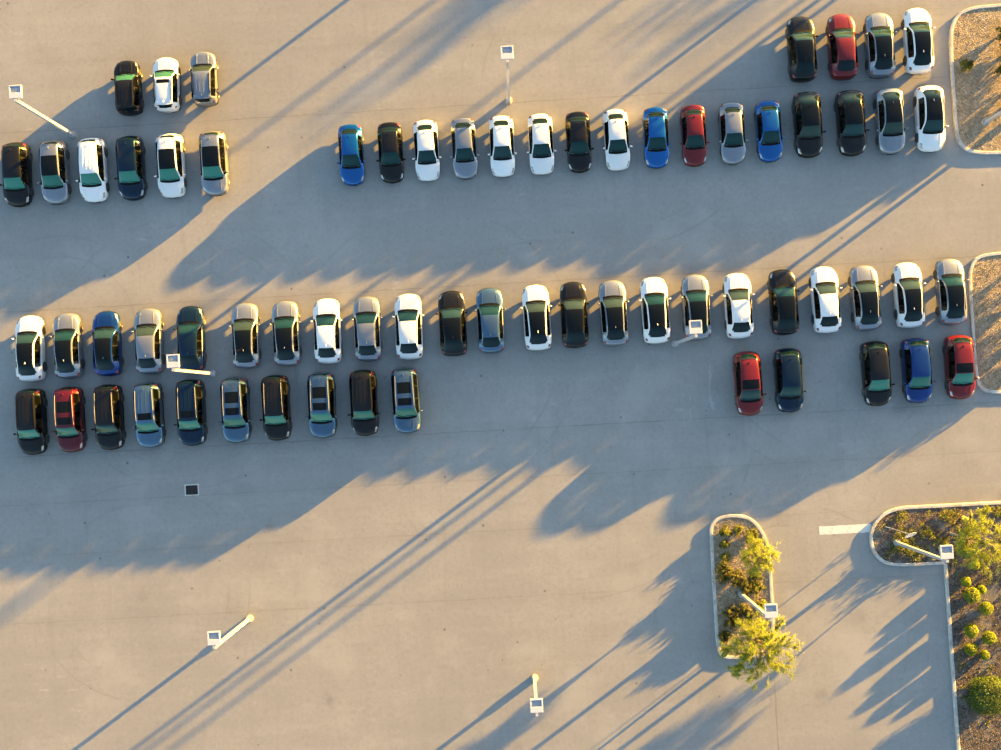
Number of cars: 67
